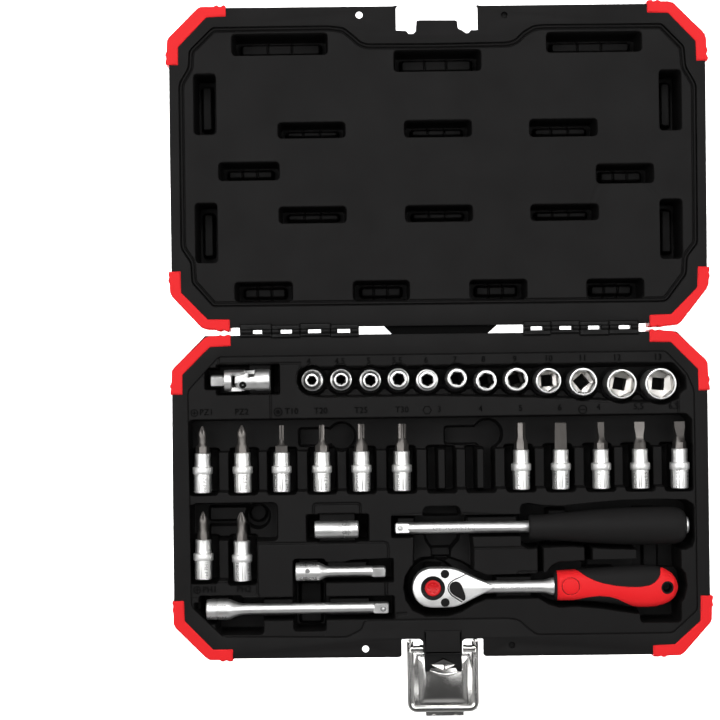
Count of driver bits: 13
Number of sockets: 12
